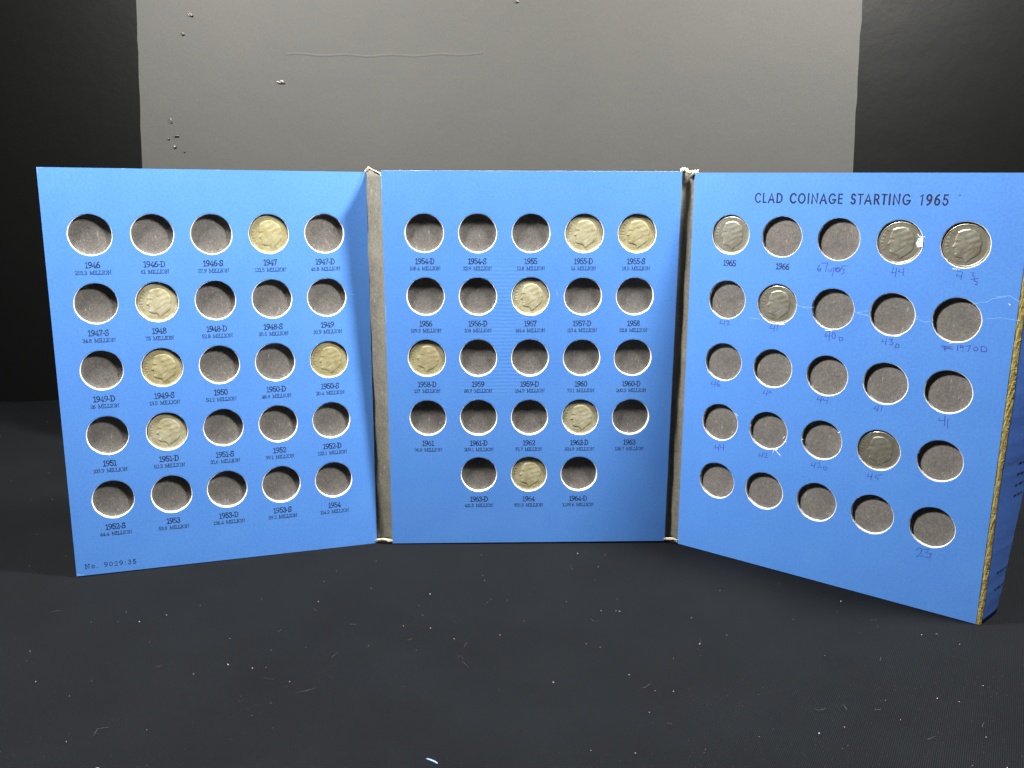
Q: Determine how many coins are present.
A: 16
